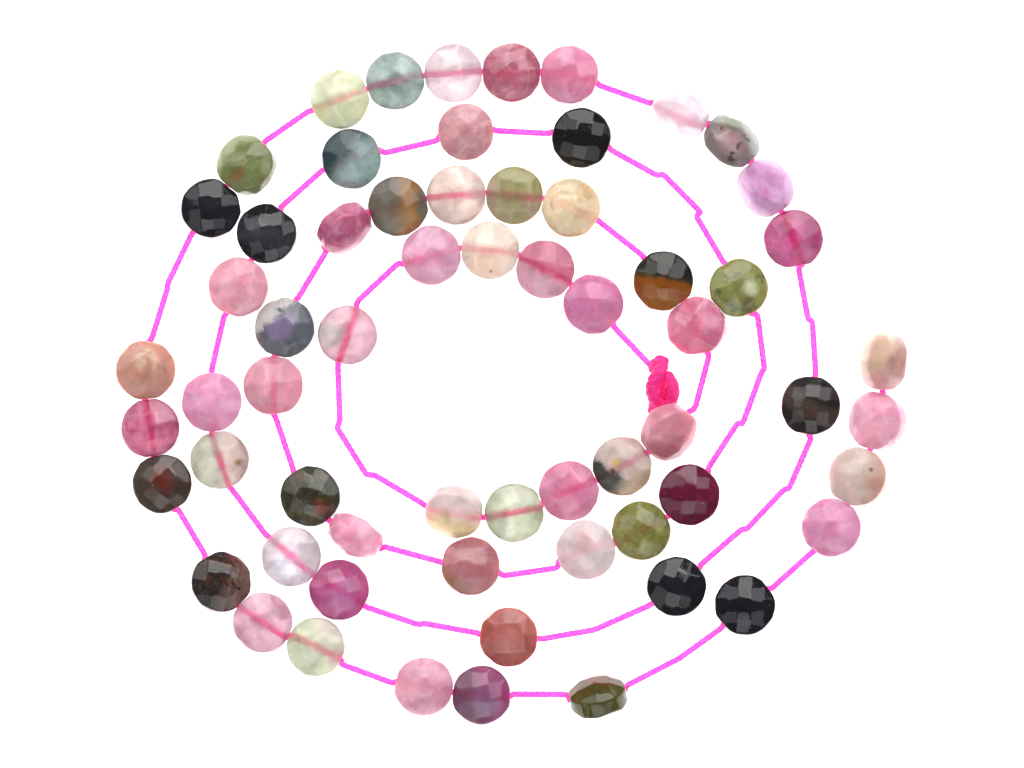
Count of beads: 63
